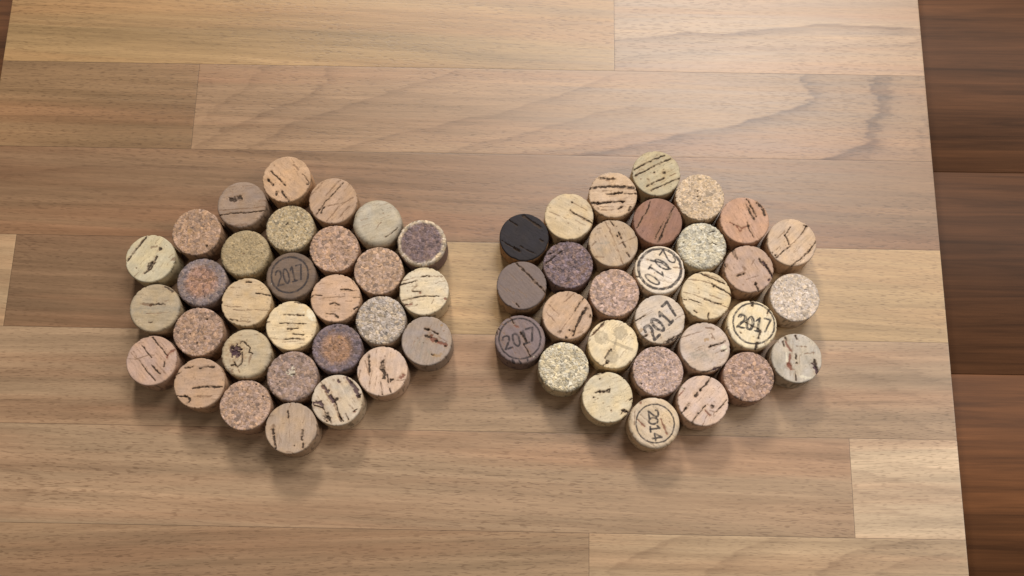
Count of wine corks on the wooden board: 60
